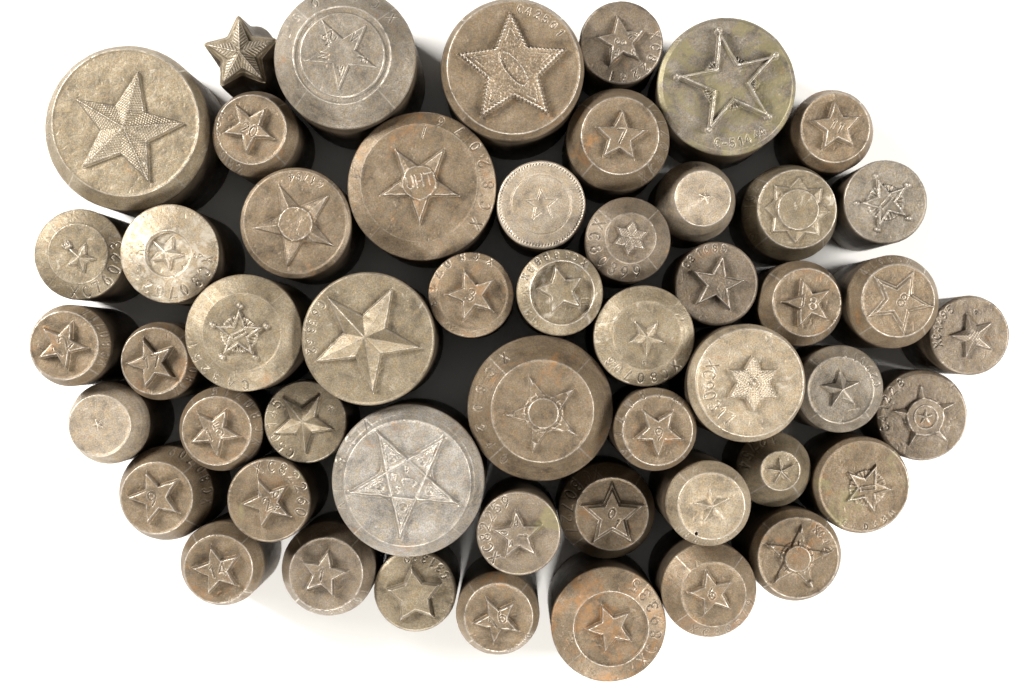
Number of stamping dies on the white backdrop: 52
